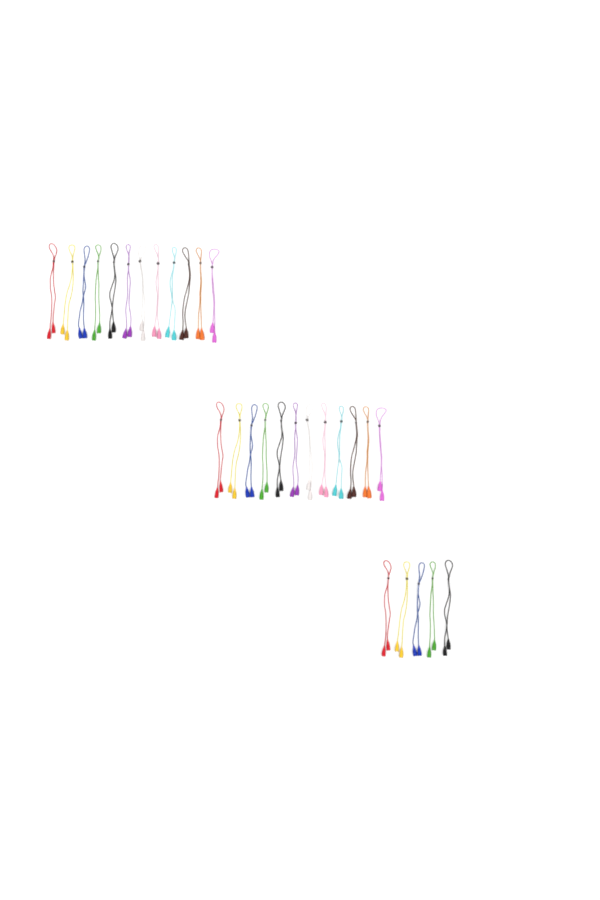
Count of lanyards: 29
